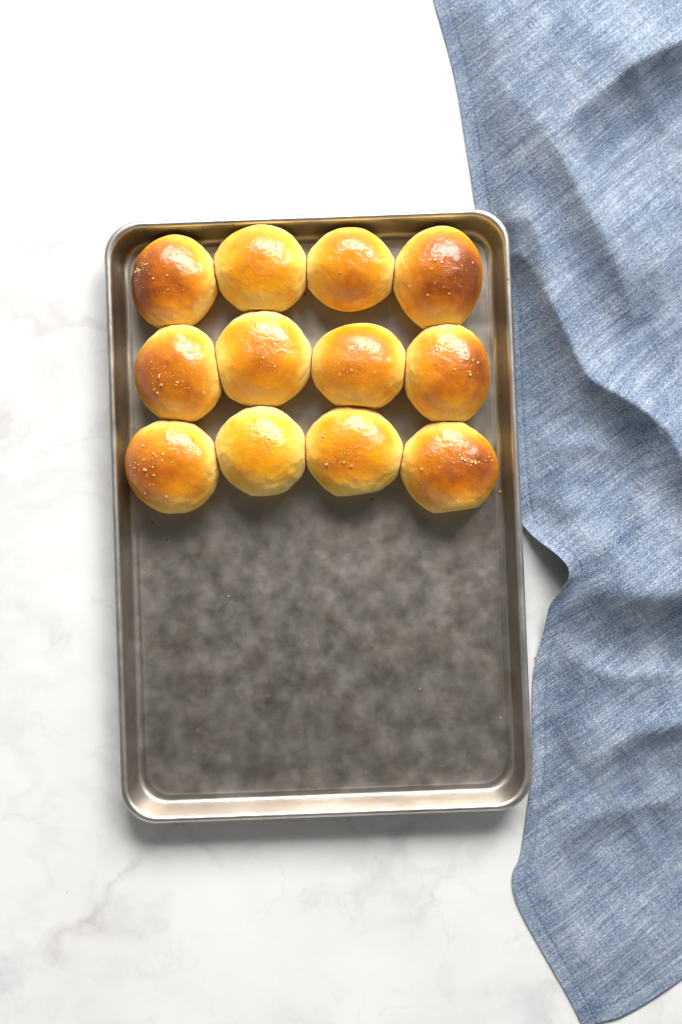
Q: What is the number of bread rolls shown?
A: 12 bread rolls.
